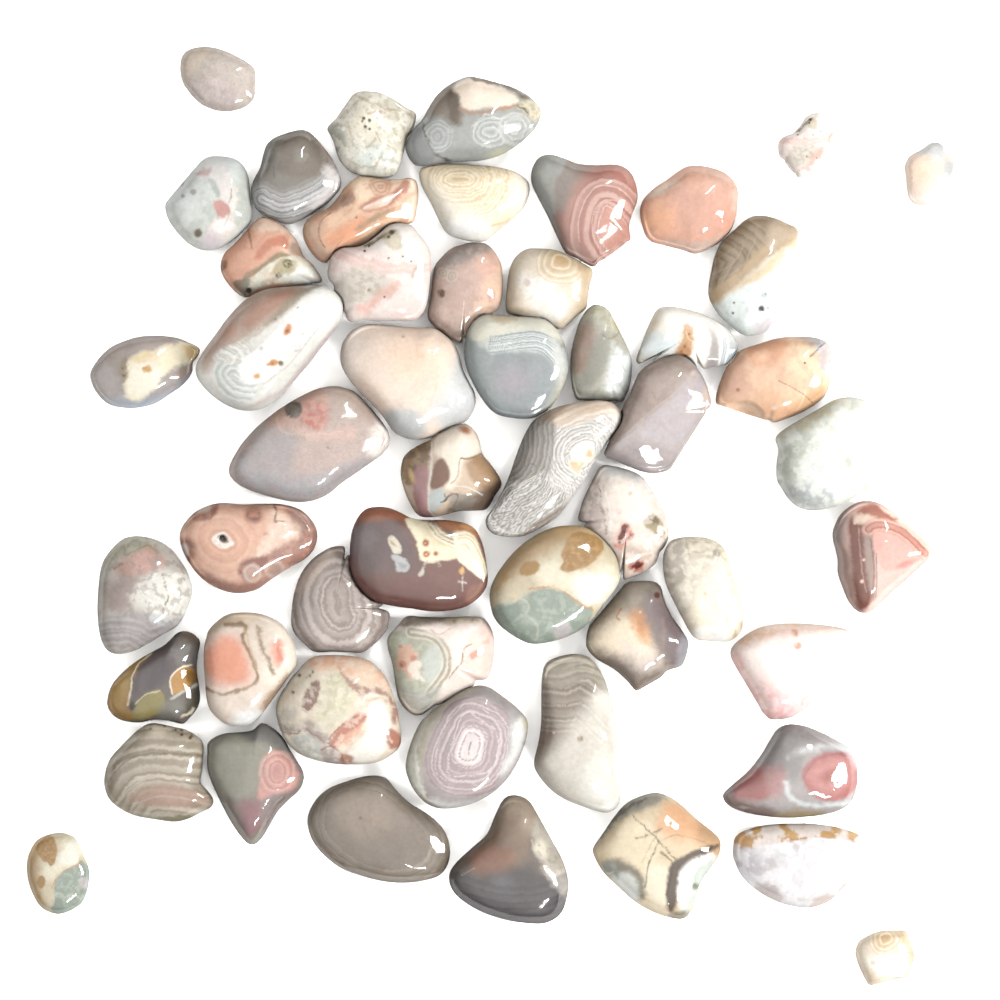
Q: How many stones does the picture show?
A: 53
